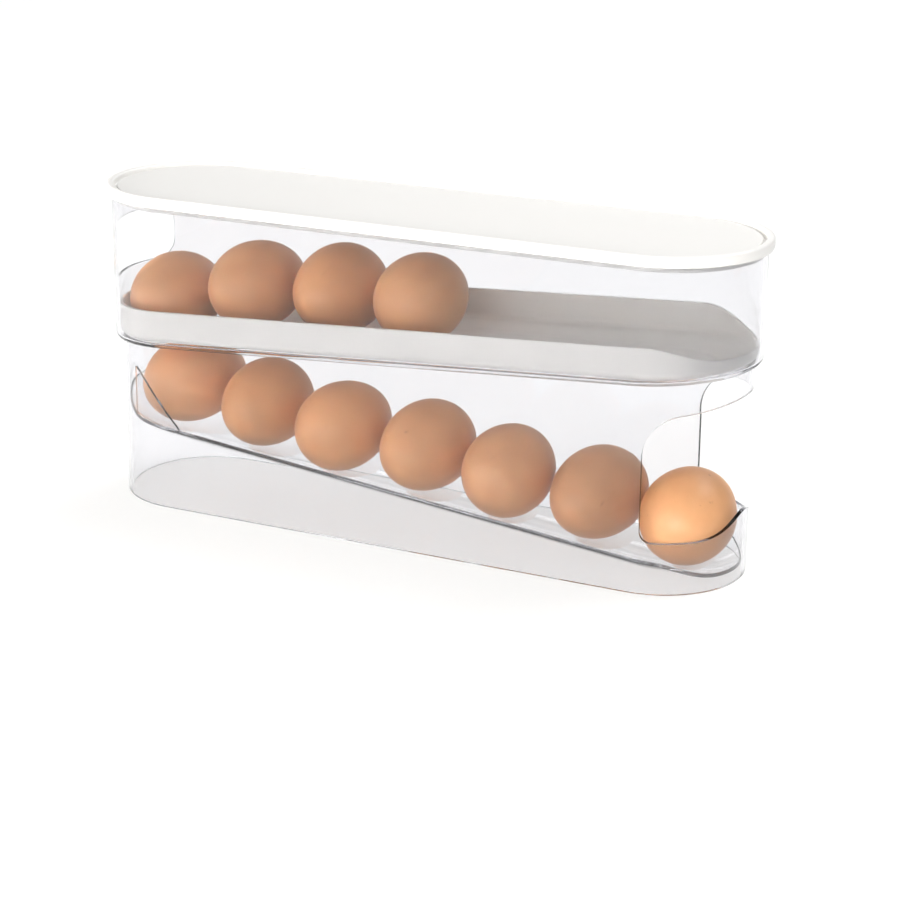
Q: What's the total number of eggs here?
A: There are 11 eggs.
